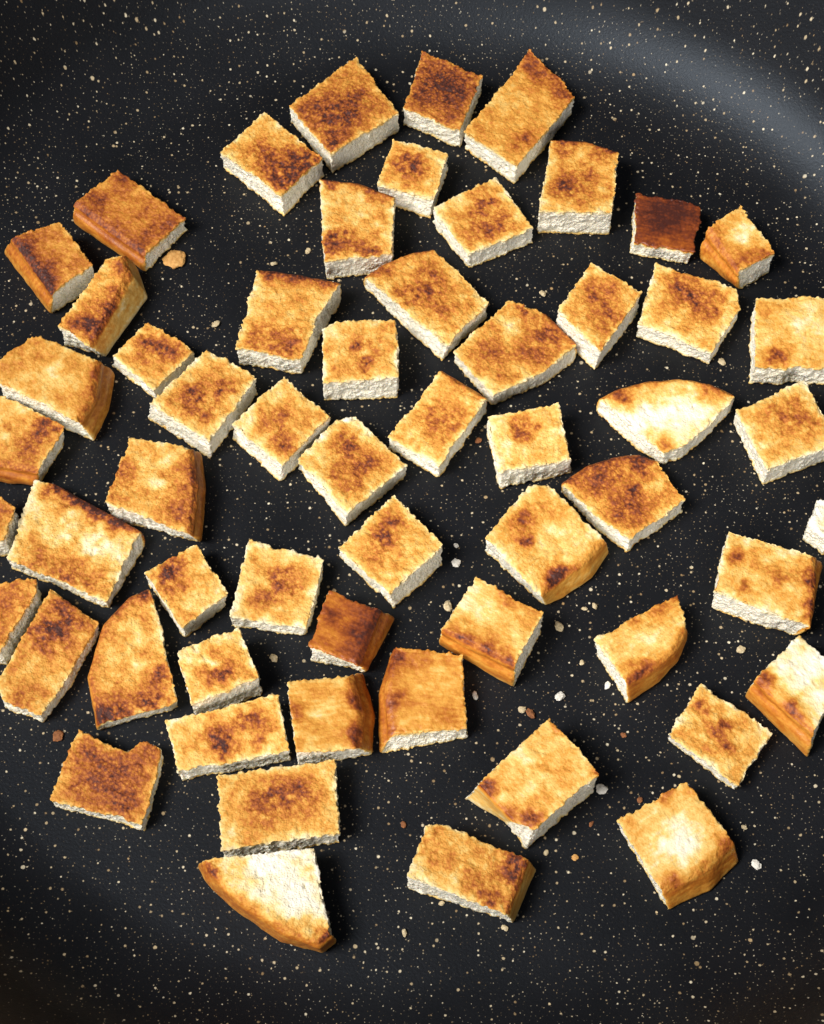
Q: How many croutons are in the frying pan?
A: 58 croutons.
